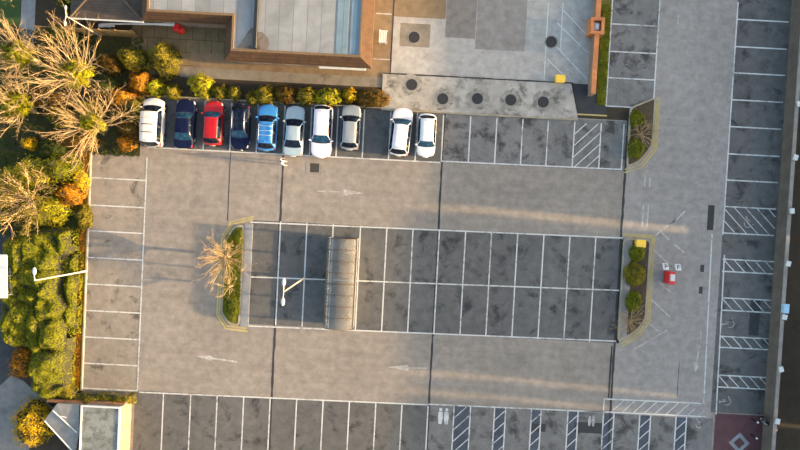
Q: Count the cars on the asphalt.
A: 10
